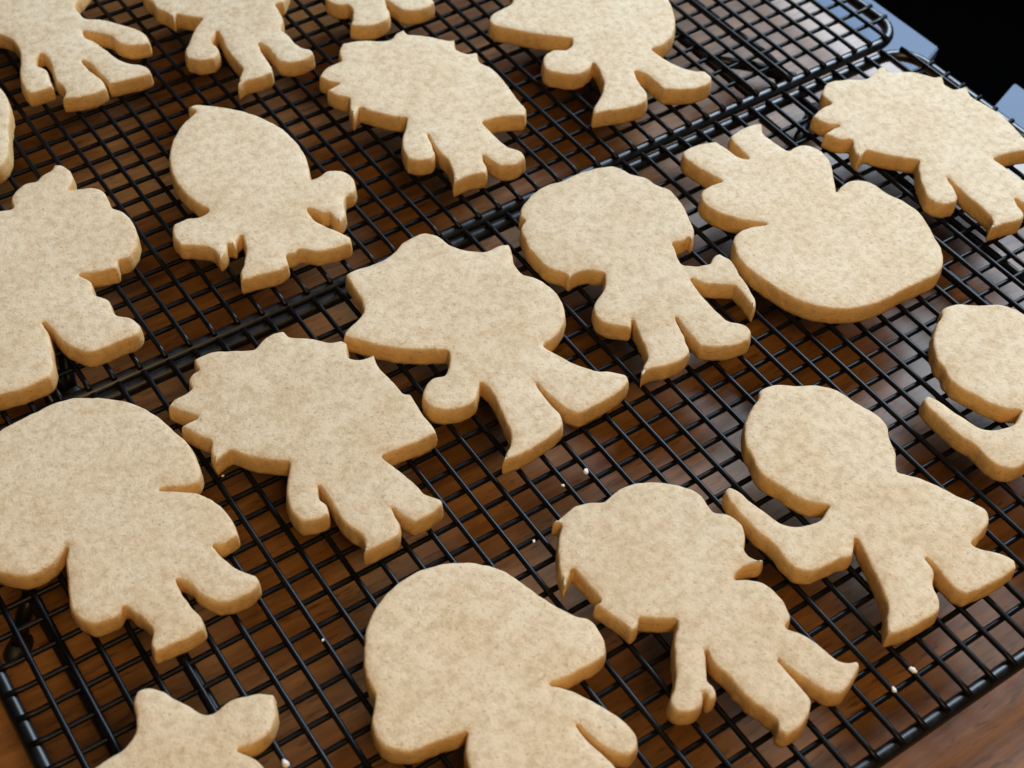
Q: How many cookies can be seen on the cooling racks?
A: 19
